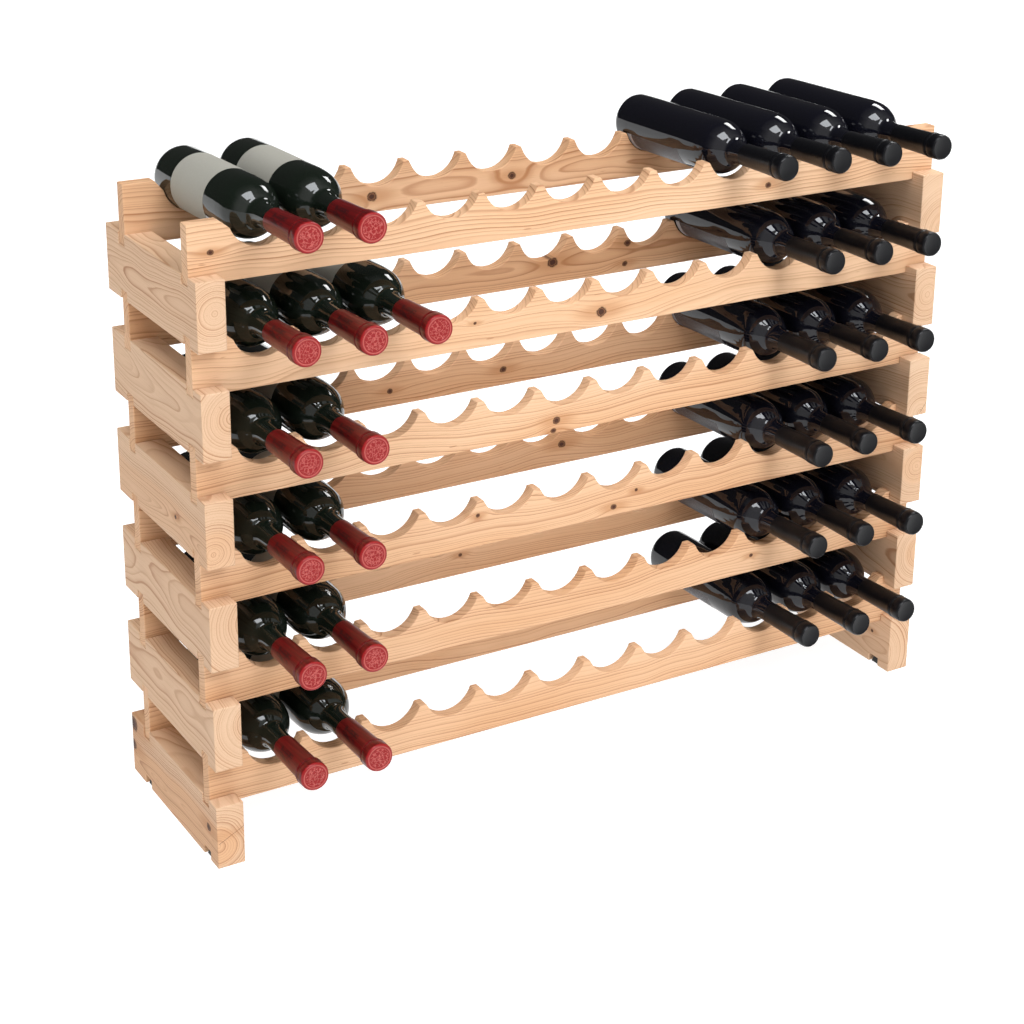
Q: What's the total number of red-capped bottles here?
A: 13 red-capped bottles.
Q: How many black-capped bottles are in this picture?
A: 19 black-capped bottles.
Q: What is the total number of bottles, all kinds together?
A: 32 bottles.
